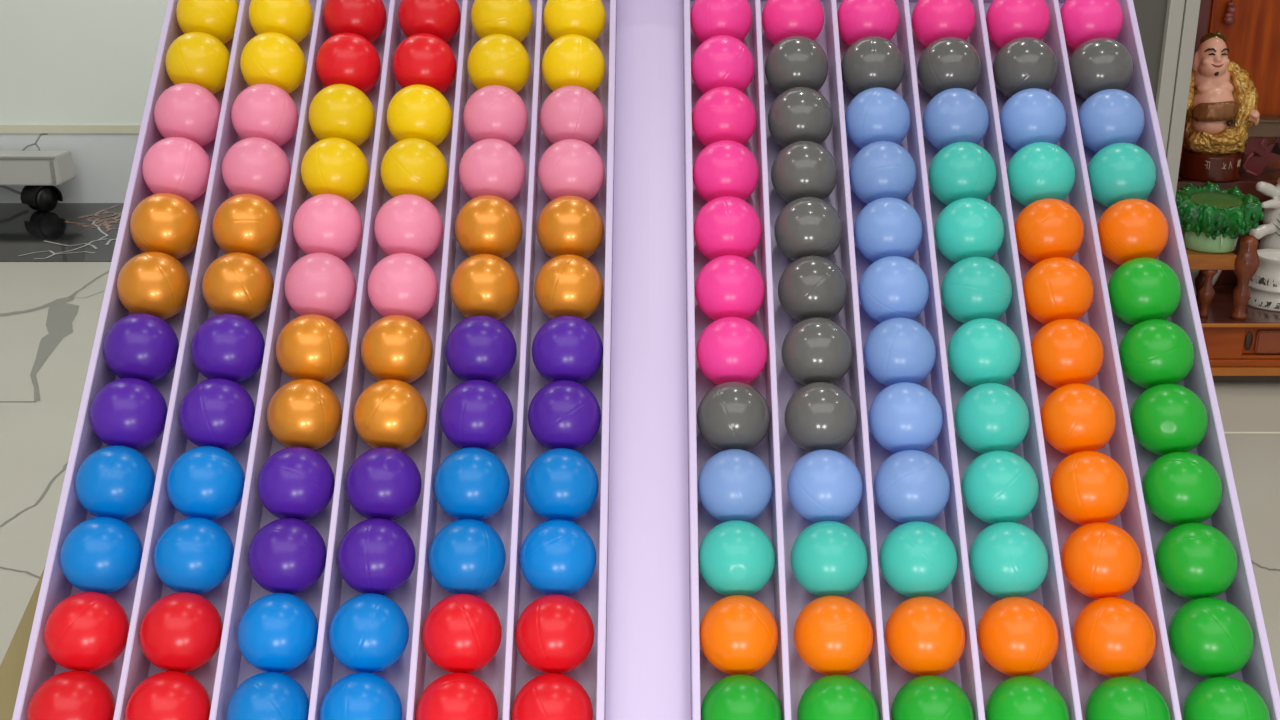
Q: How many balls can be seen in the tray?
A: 144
